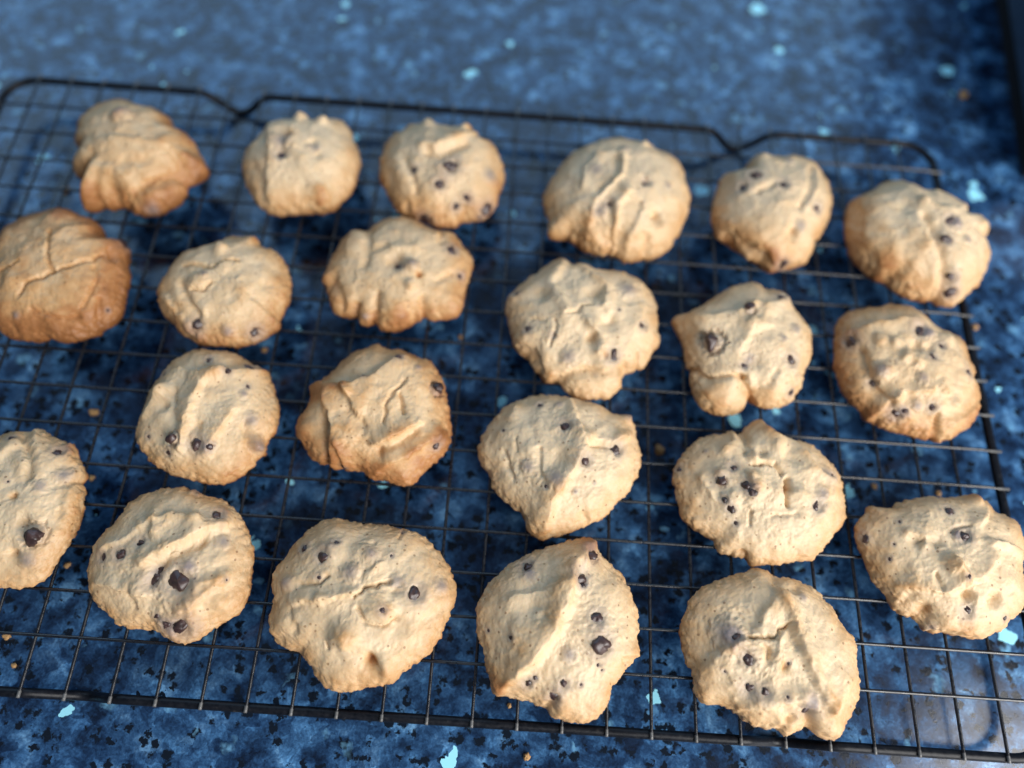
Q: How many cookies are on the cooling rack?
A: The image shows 22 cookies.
